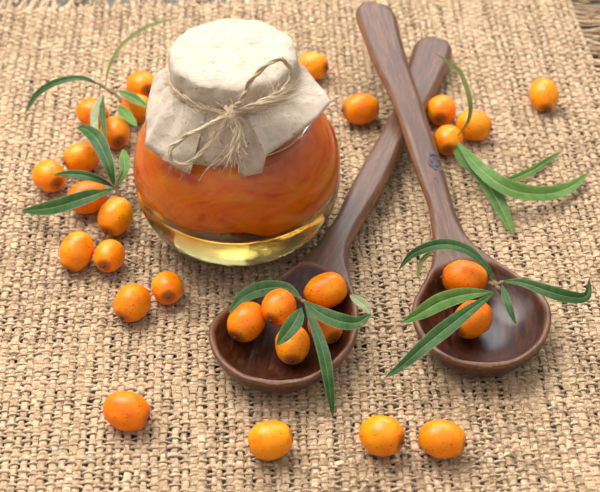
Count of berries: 29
